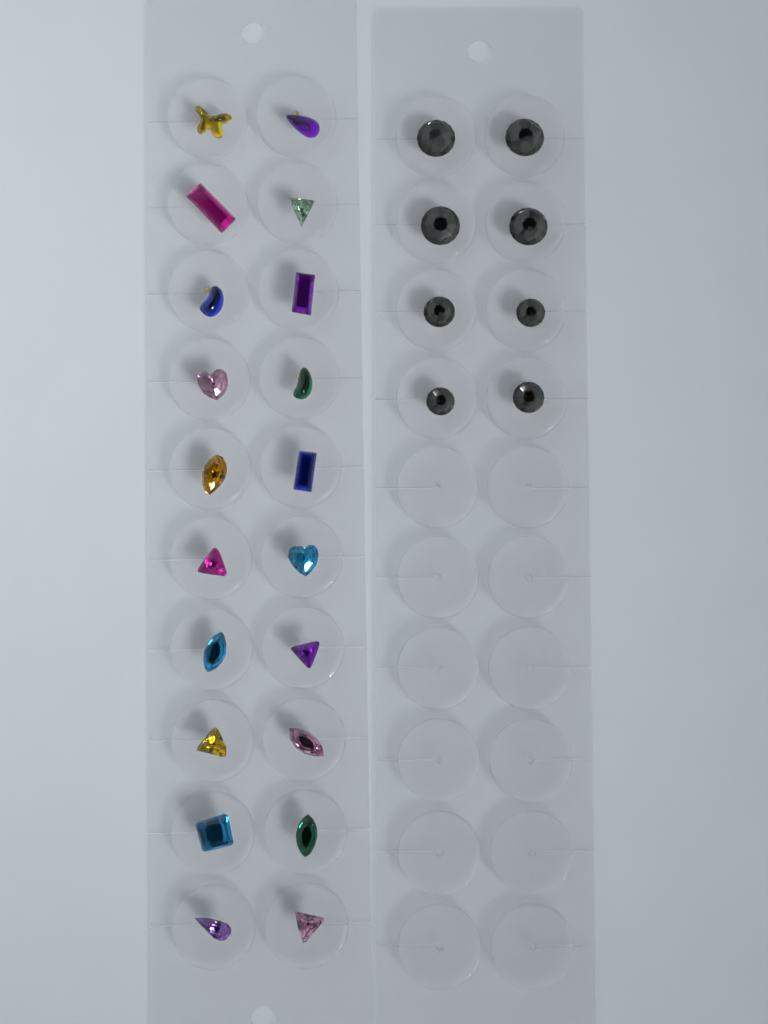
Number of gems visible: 28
